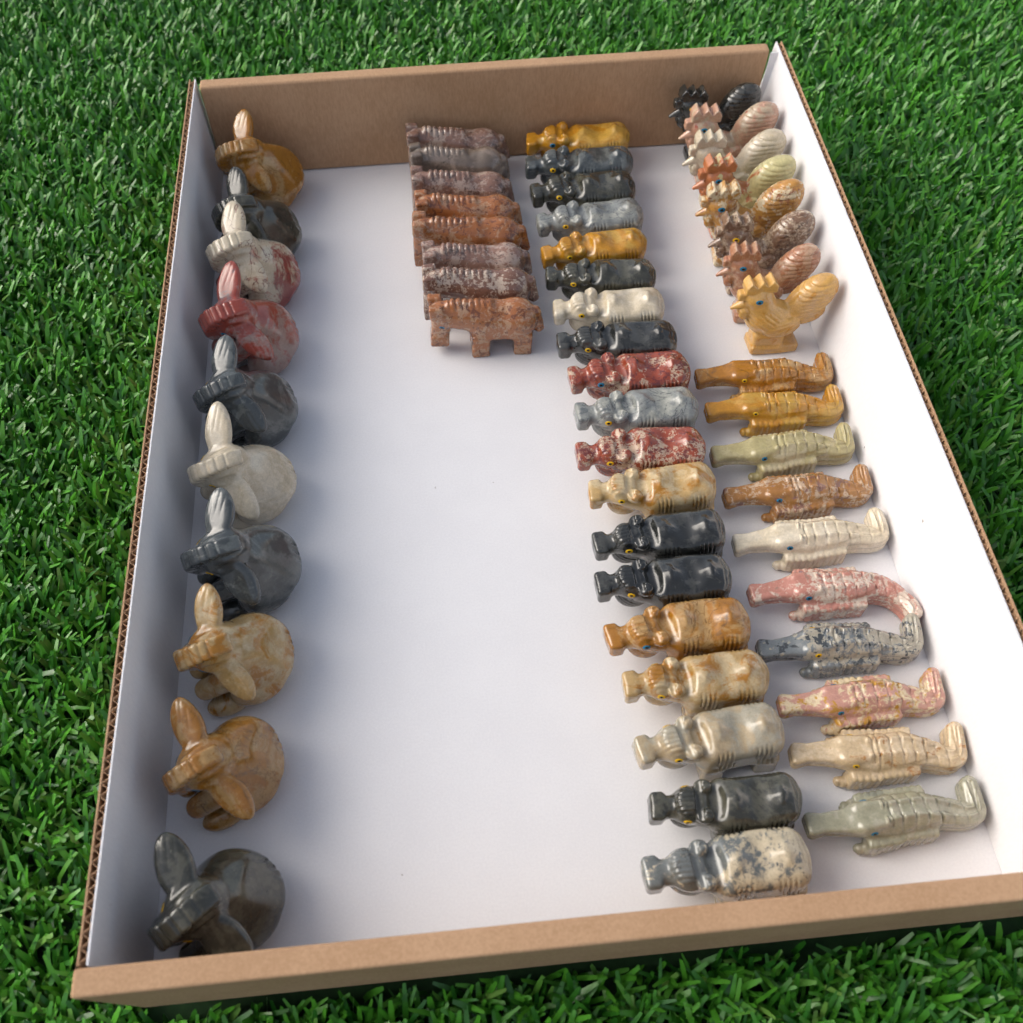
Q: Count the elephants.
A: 10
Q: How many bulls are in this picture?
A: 19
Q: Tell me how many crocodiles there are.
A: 10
